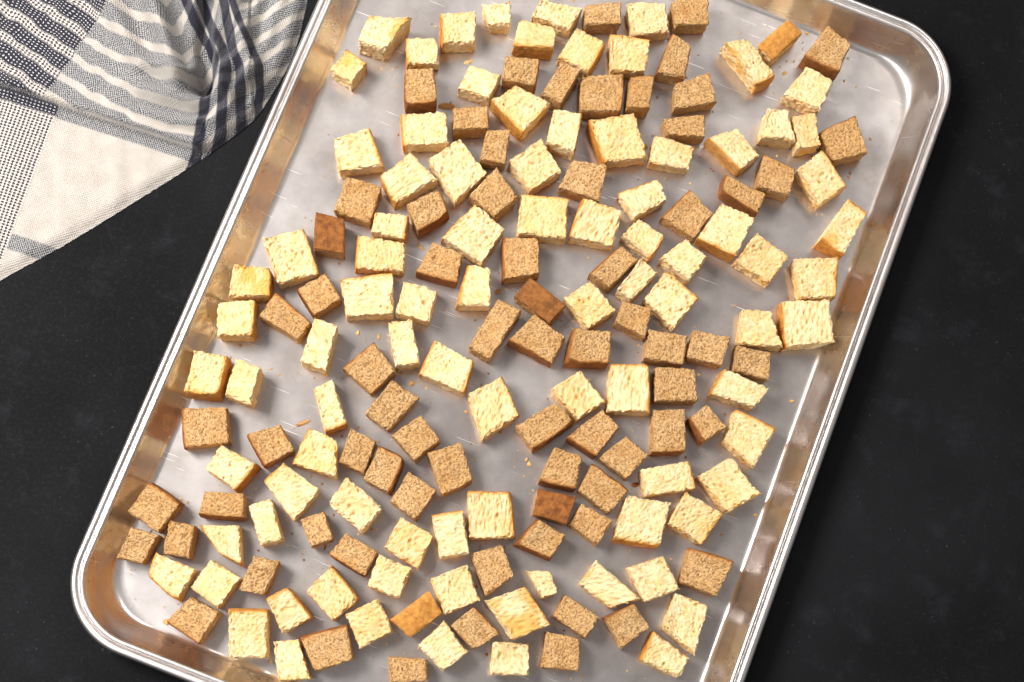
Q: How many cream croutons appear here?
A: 92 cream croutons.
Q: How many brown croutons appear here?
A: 71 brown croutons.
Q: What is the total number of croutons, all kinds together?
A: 163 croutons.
